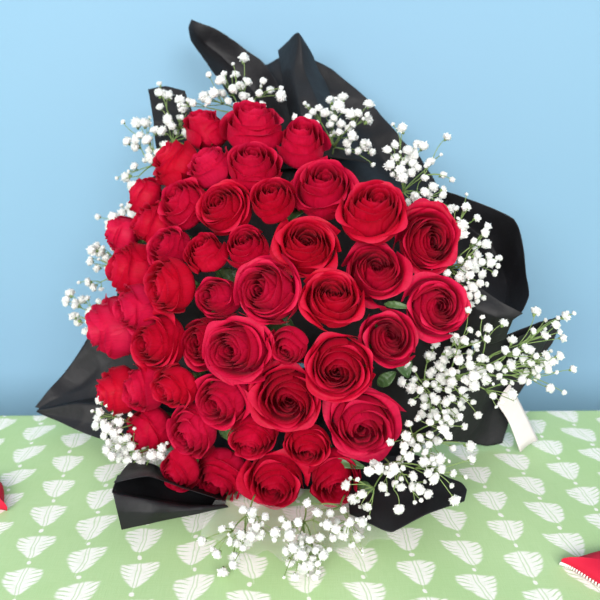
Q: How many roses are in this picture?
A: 48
